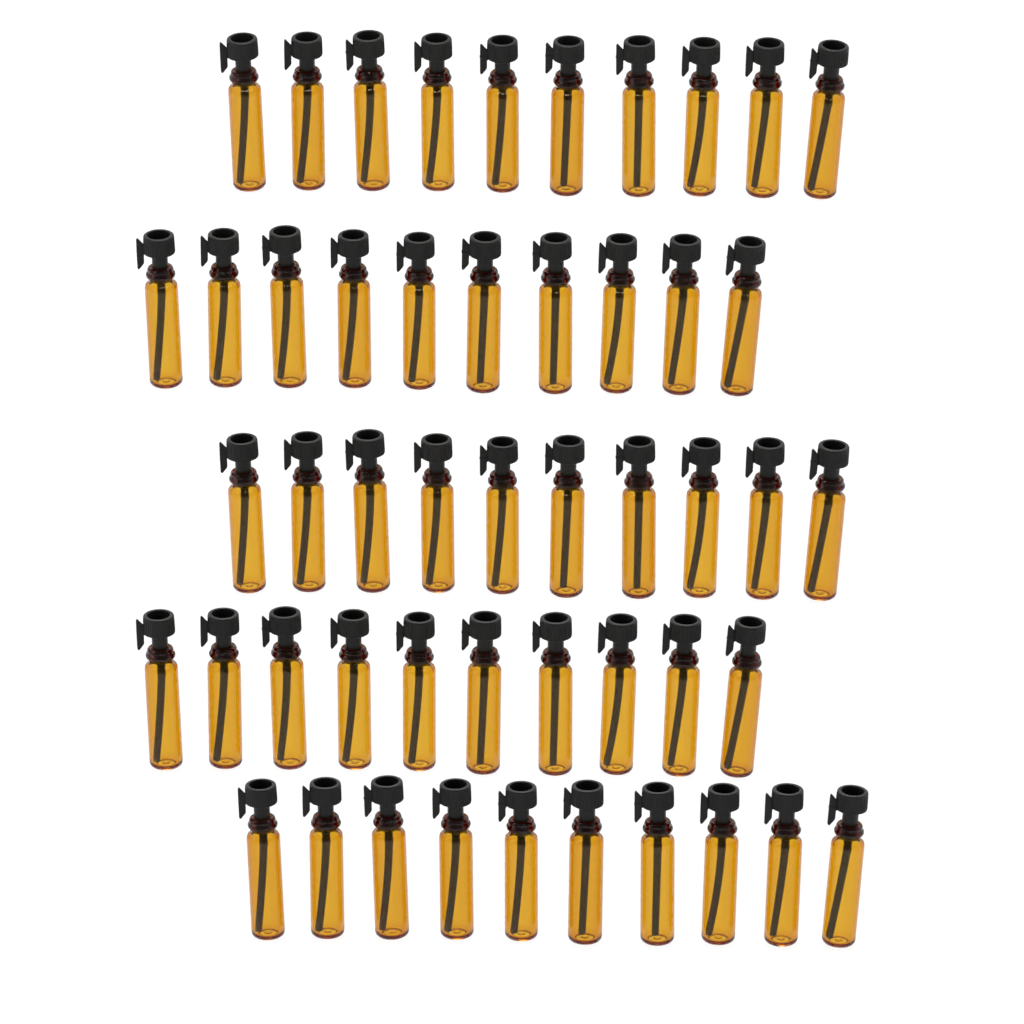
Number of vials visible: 50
